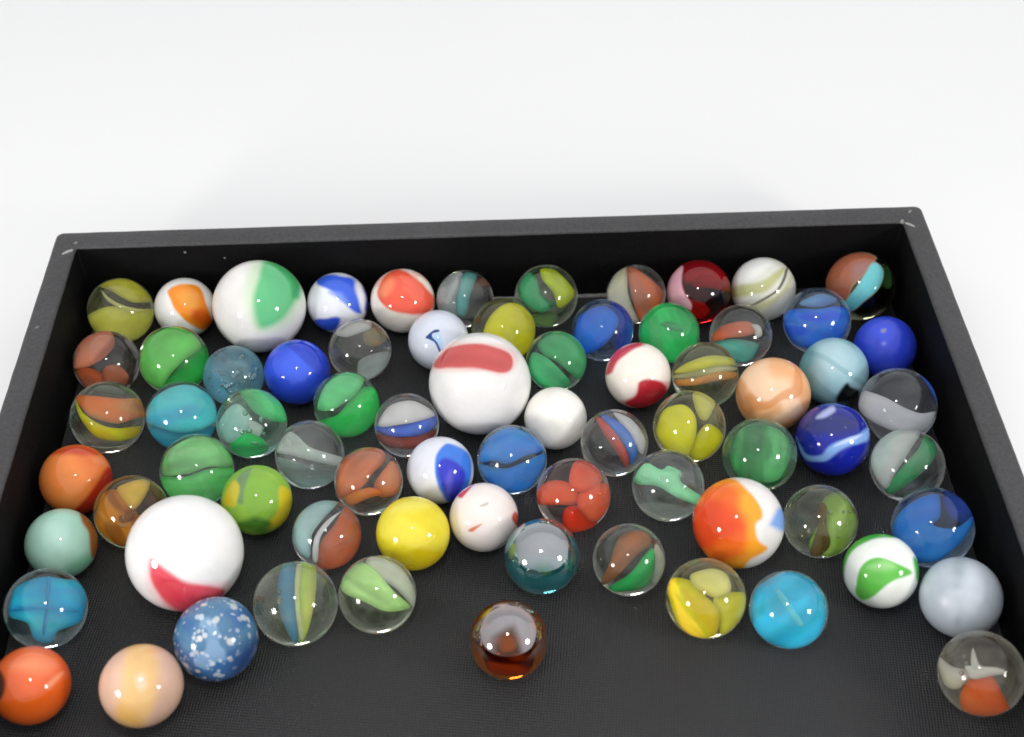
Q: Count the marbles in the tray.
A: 73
